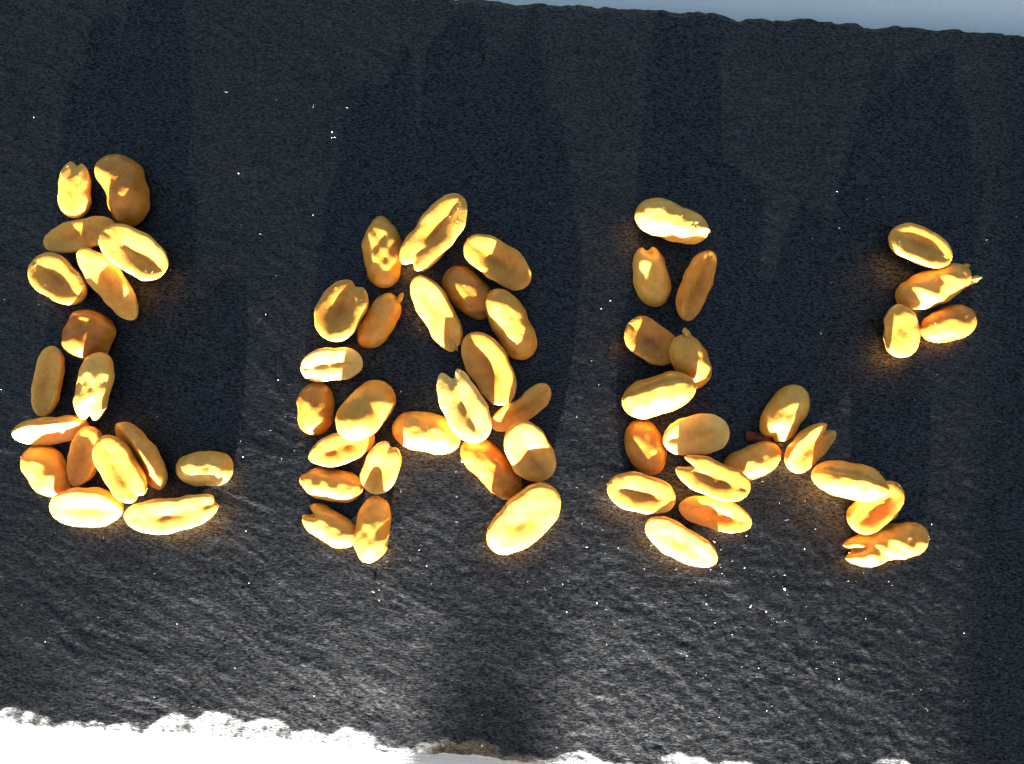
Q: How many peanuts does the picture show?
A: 62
